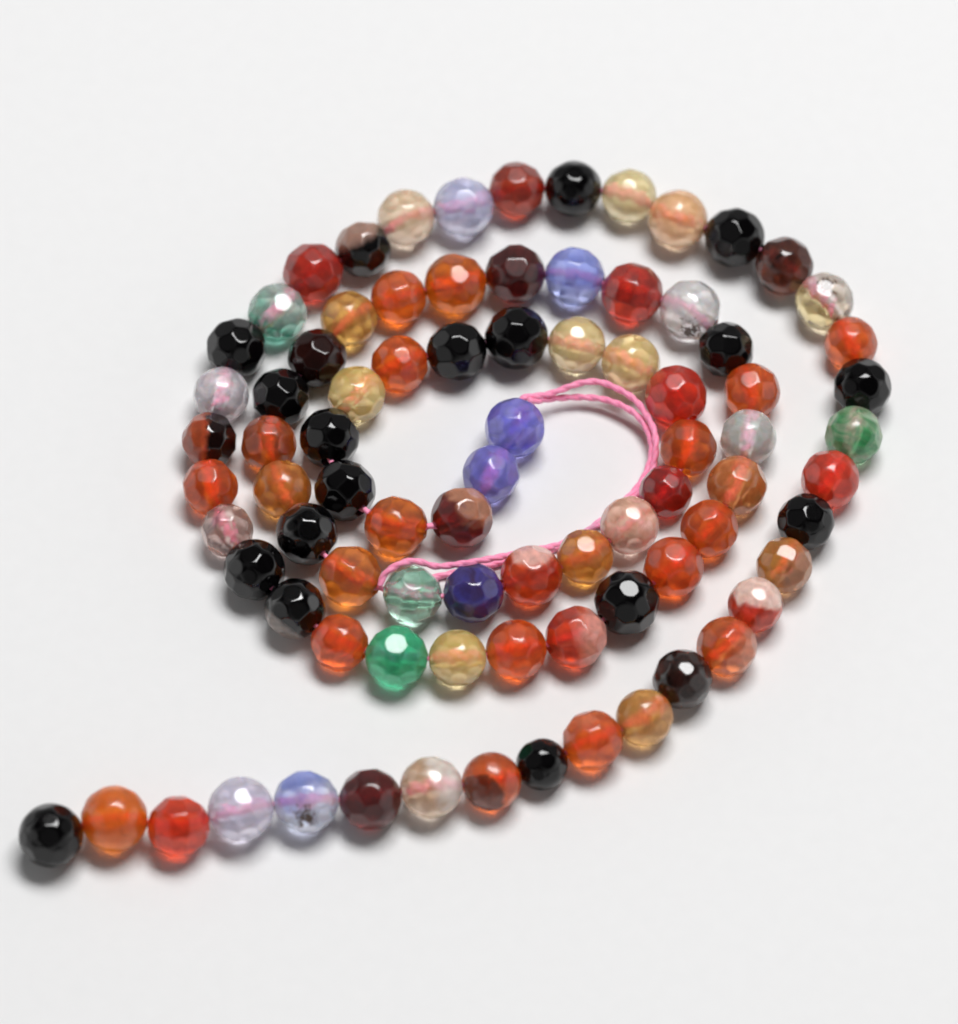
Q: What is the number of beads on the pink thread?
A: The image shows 84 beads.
